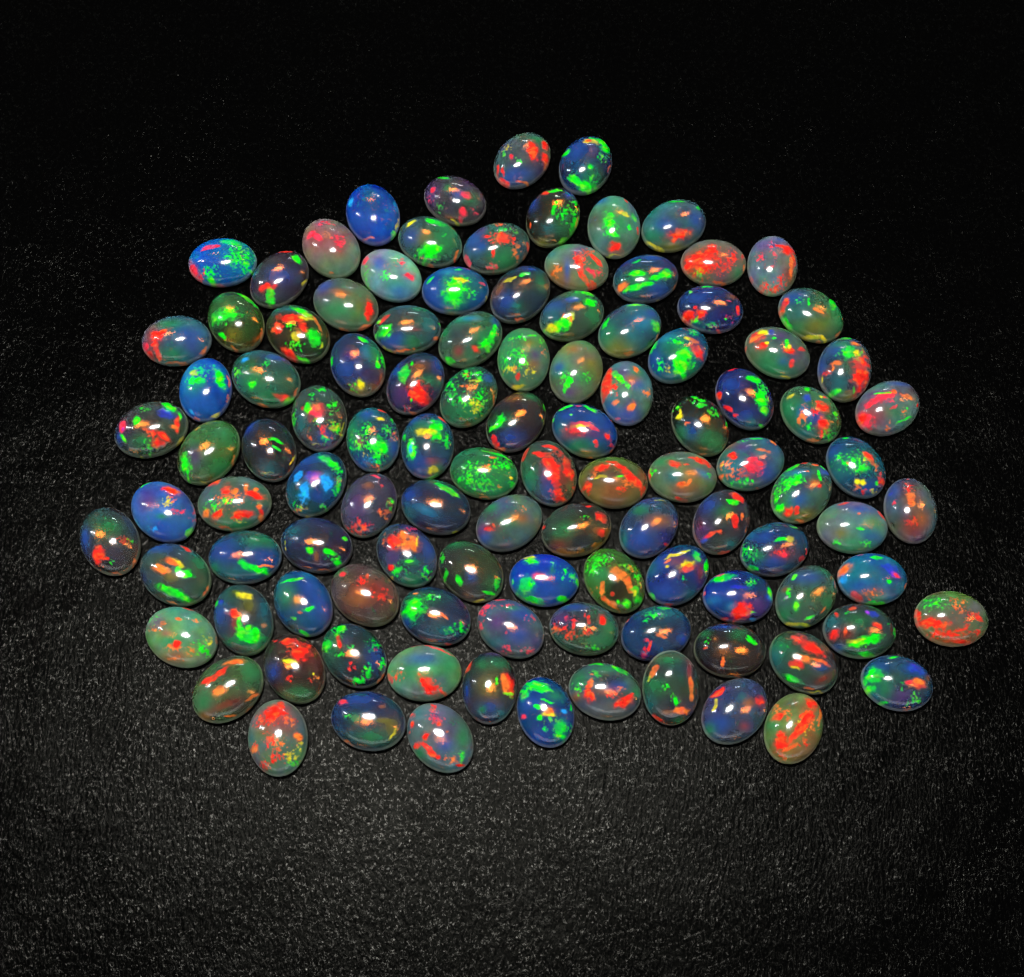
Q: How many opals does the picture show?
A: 109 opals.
